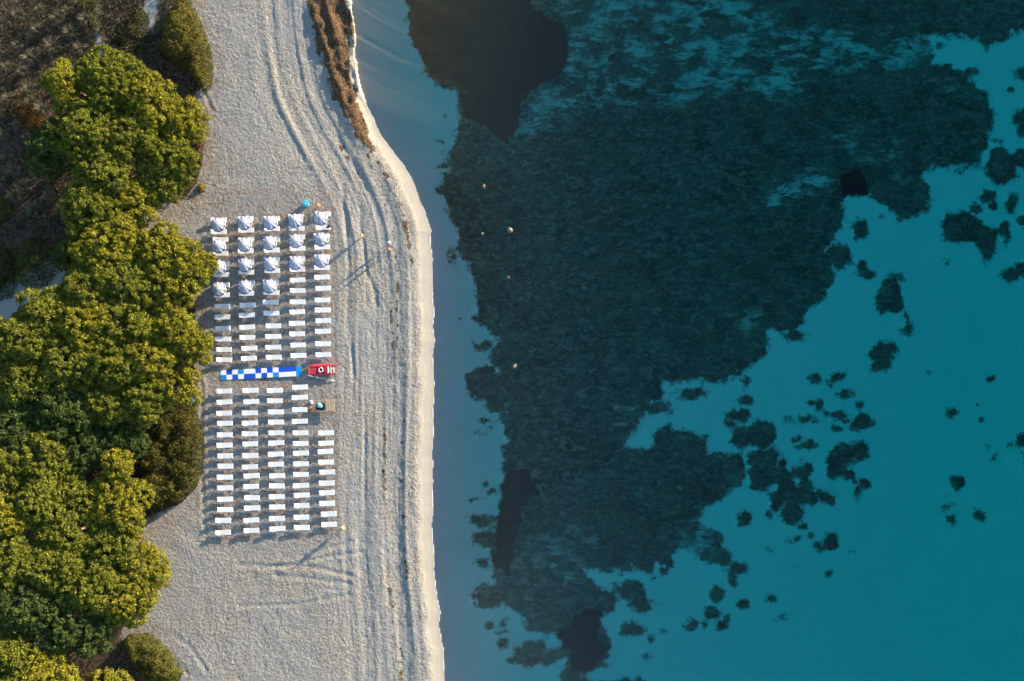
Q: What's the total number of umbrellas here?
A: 18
